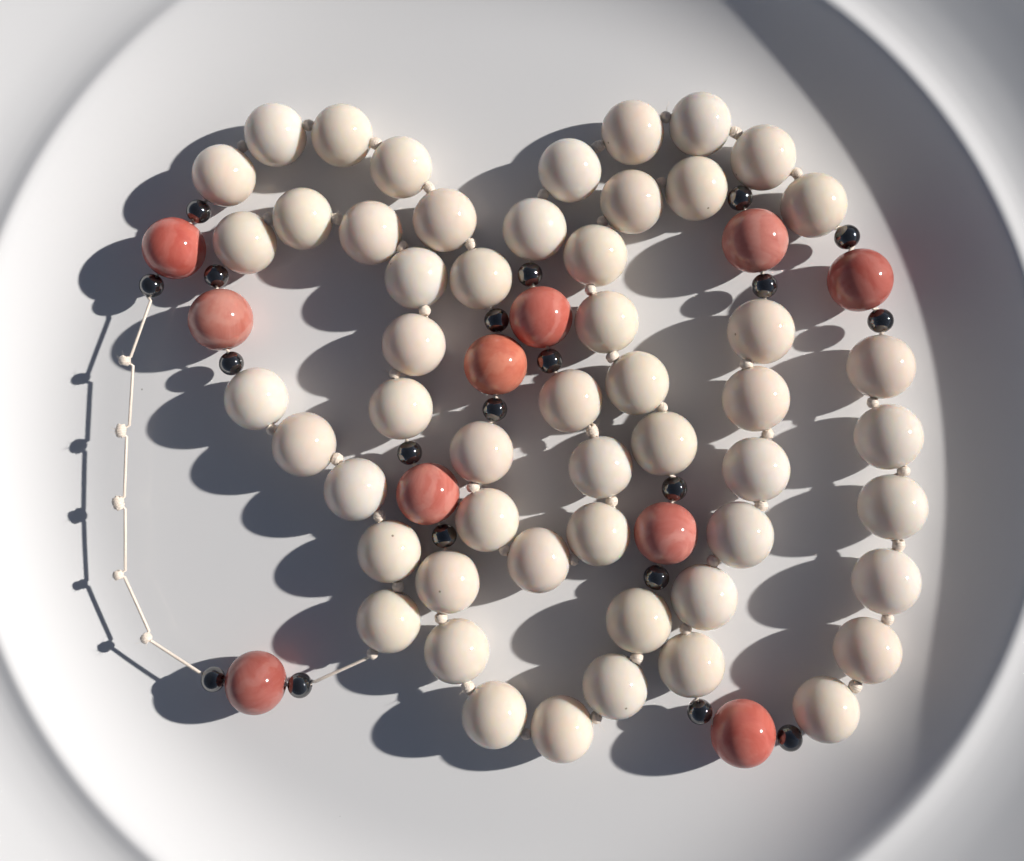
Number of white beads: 53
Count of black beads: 20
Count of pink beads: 10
